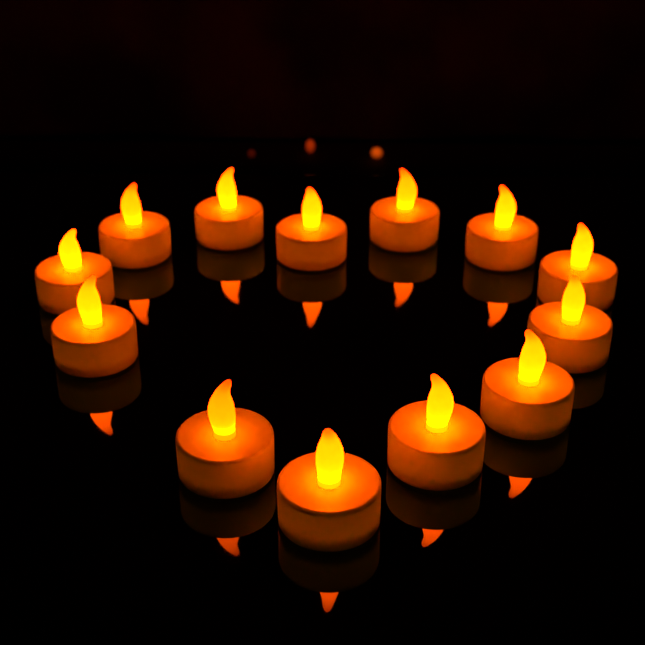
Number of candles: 13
